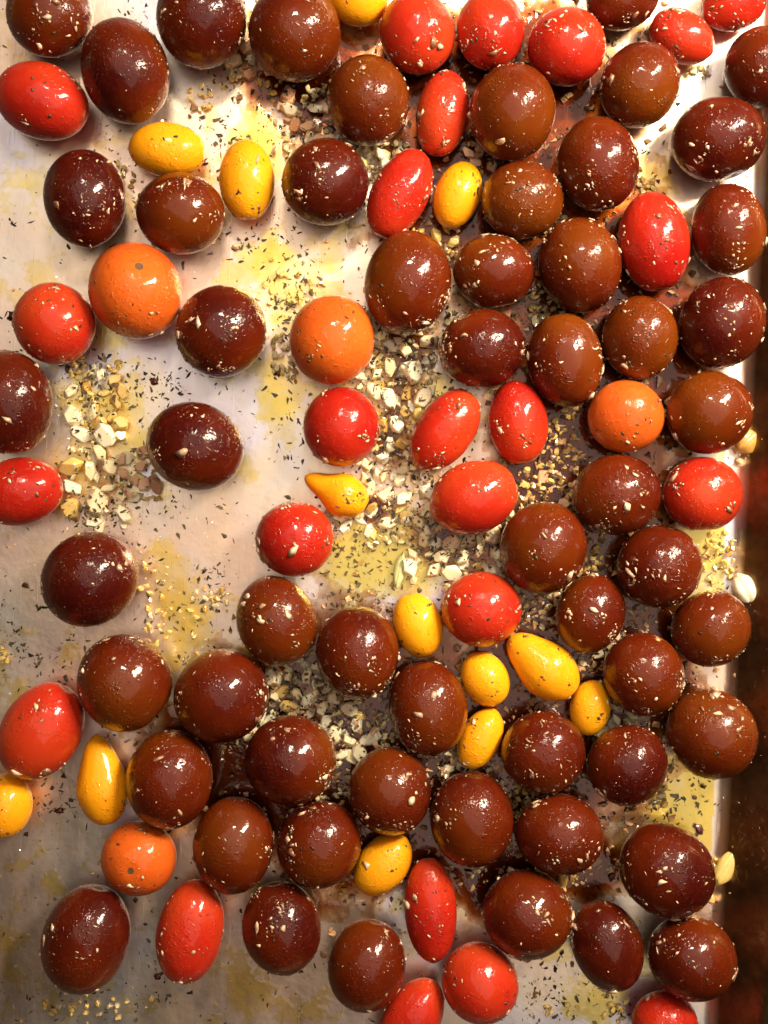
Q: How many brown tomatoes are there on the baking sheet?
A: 56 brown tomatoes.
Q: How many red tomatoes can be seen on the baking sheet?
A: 24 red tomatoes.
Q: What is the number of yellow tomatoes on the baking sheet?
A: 13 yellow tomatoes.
